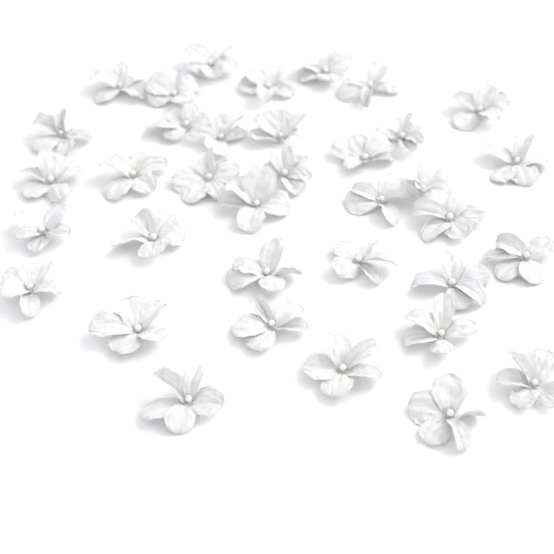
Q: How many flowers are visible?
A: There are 36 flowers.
